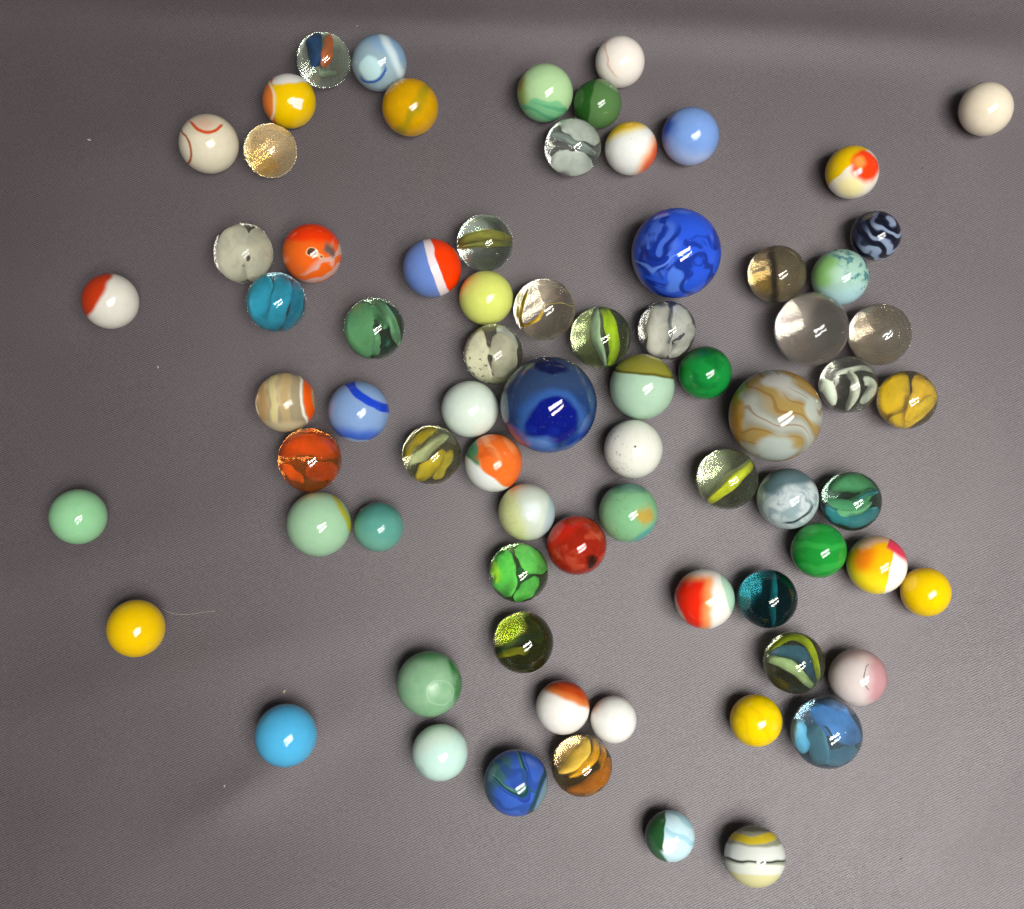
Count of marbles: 75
